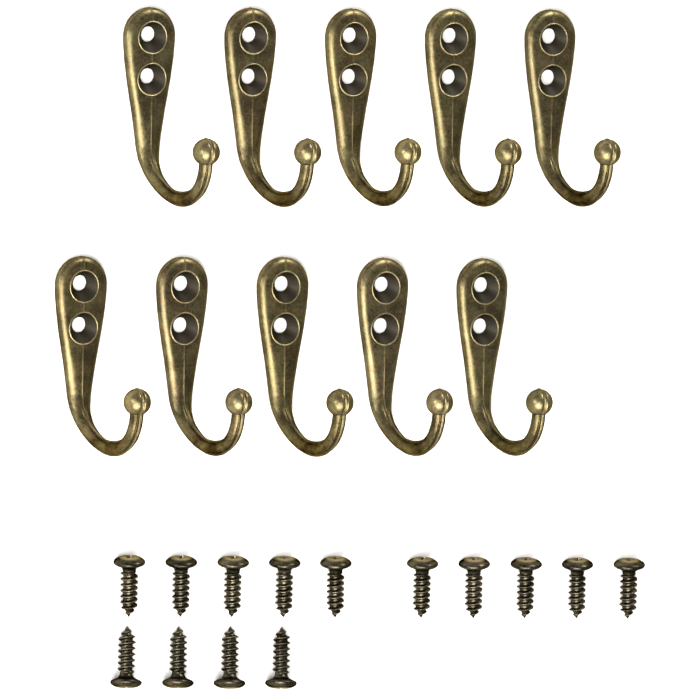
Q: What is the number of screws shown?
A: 14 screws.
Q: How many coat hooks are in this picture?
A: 10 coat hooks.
